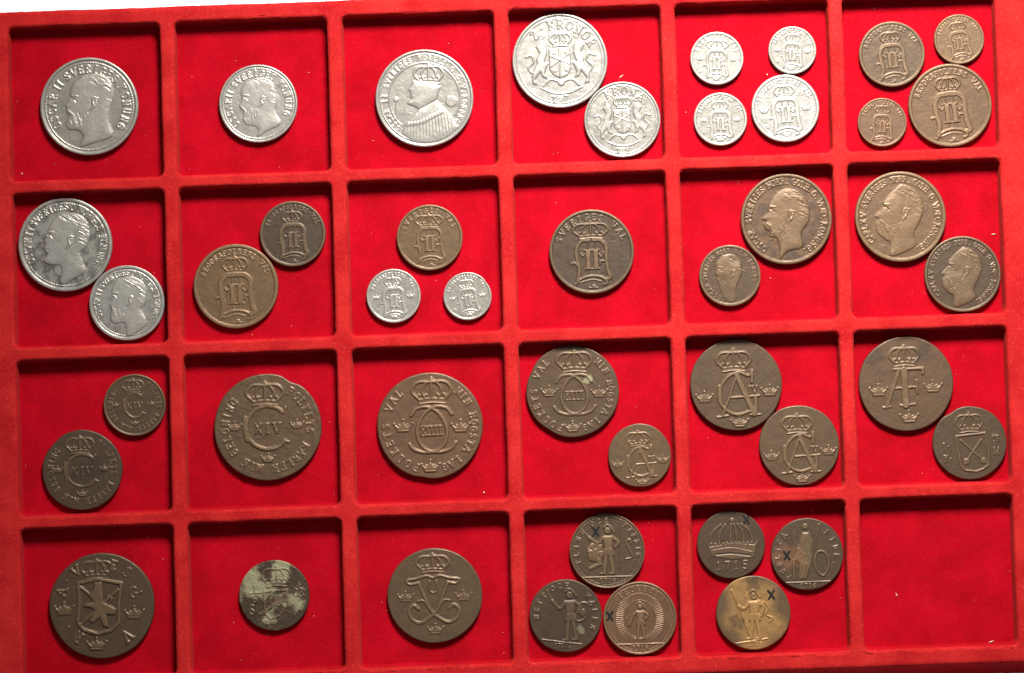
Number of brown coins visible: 31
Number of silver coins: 13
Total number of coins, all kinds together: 44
